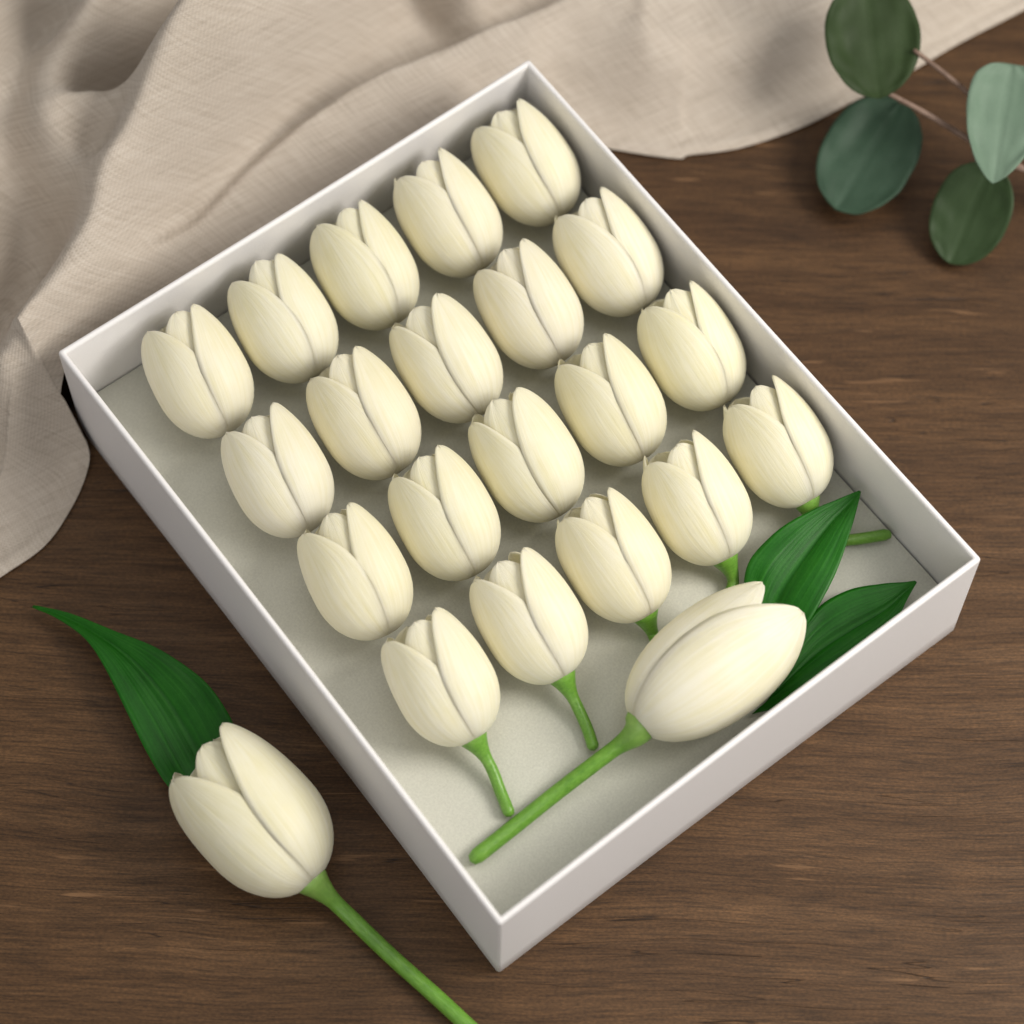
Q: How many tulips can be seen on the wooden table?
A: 22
